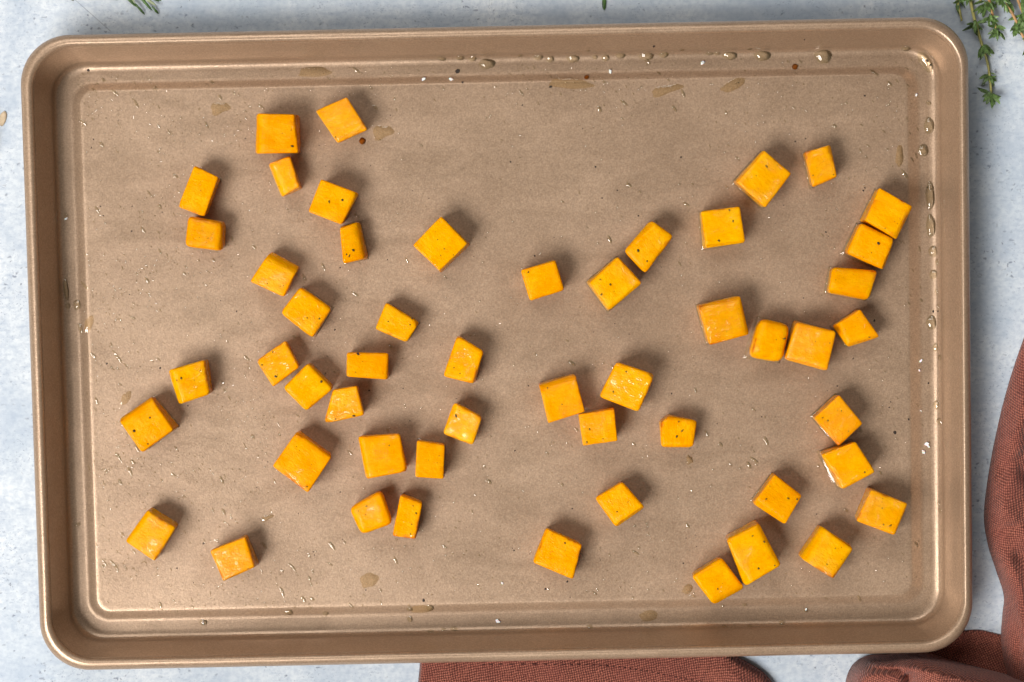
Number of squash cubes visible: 52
